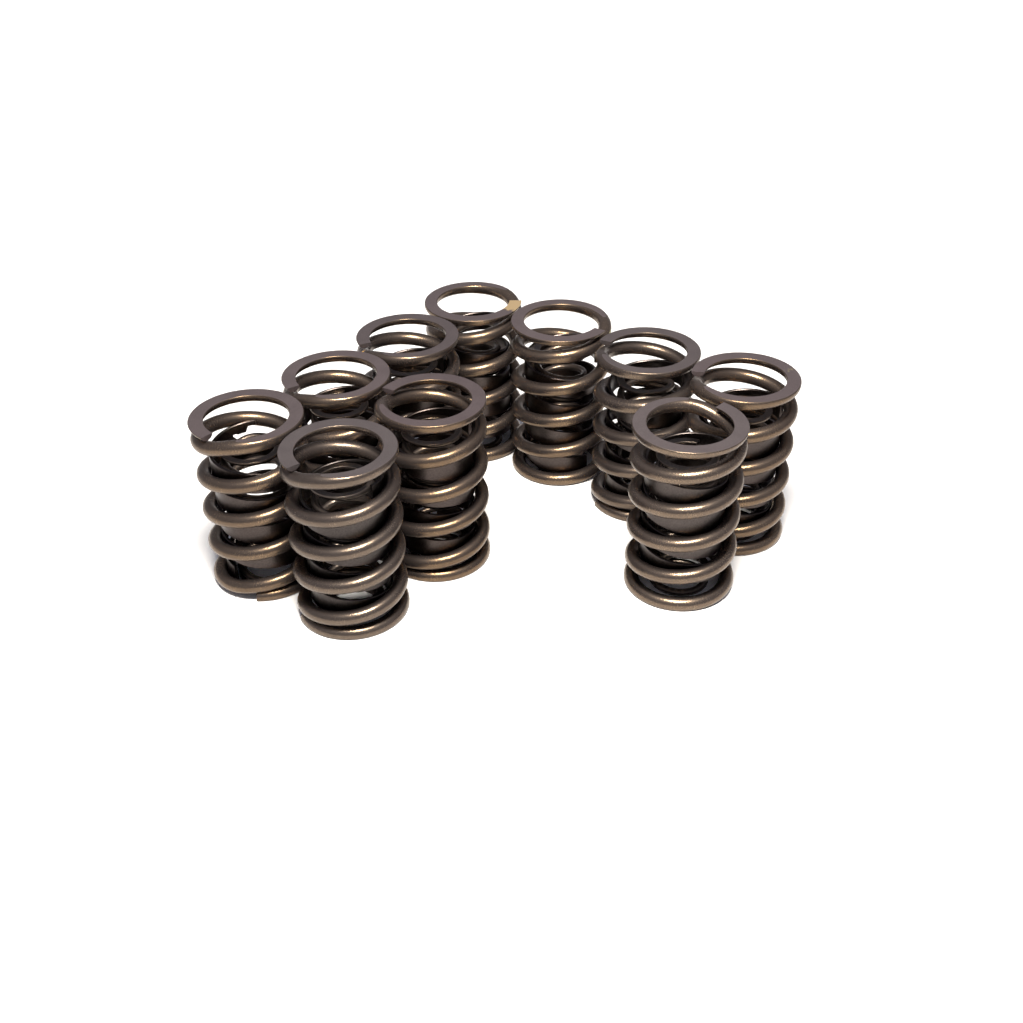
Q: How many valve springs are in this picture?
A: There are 10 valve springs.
